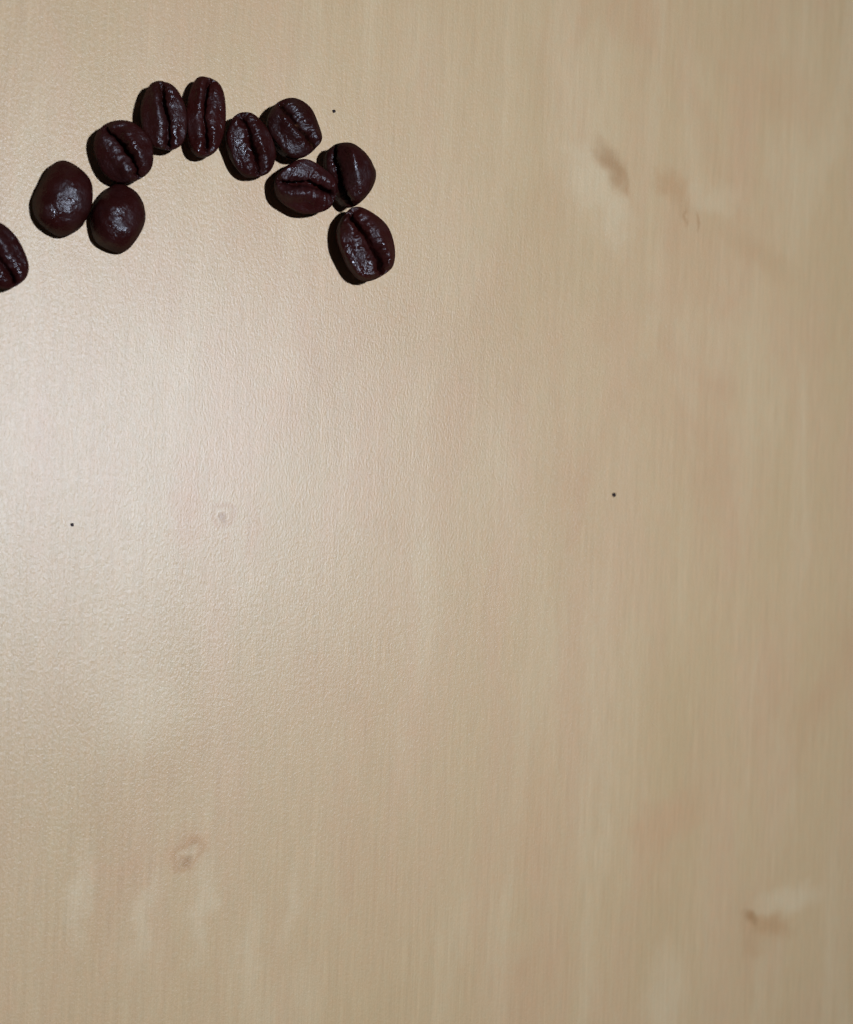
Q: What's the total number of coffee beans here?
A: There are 11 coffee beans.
